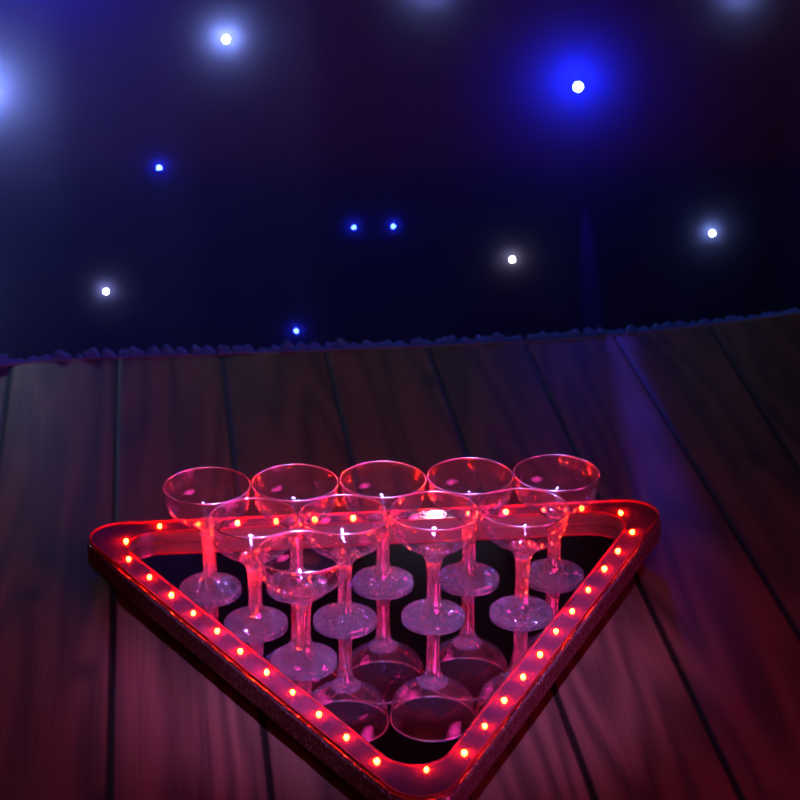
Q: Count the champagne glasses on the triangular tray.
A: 10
